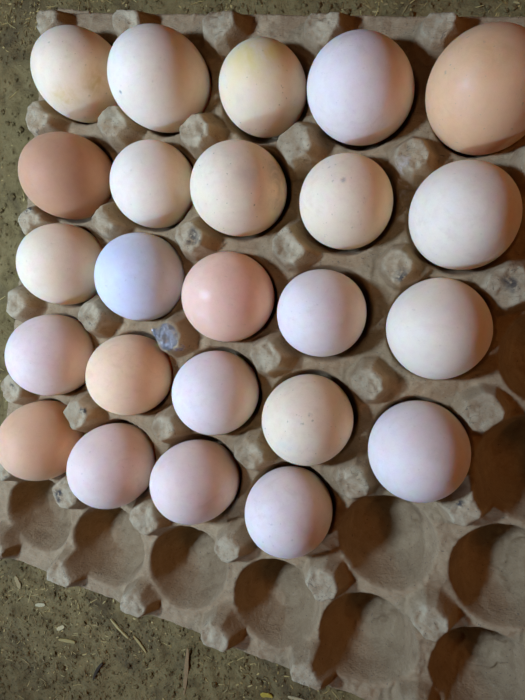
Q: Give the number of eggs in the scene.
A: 24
